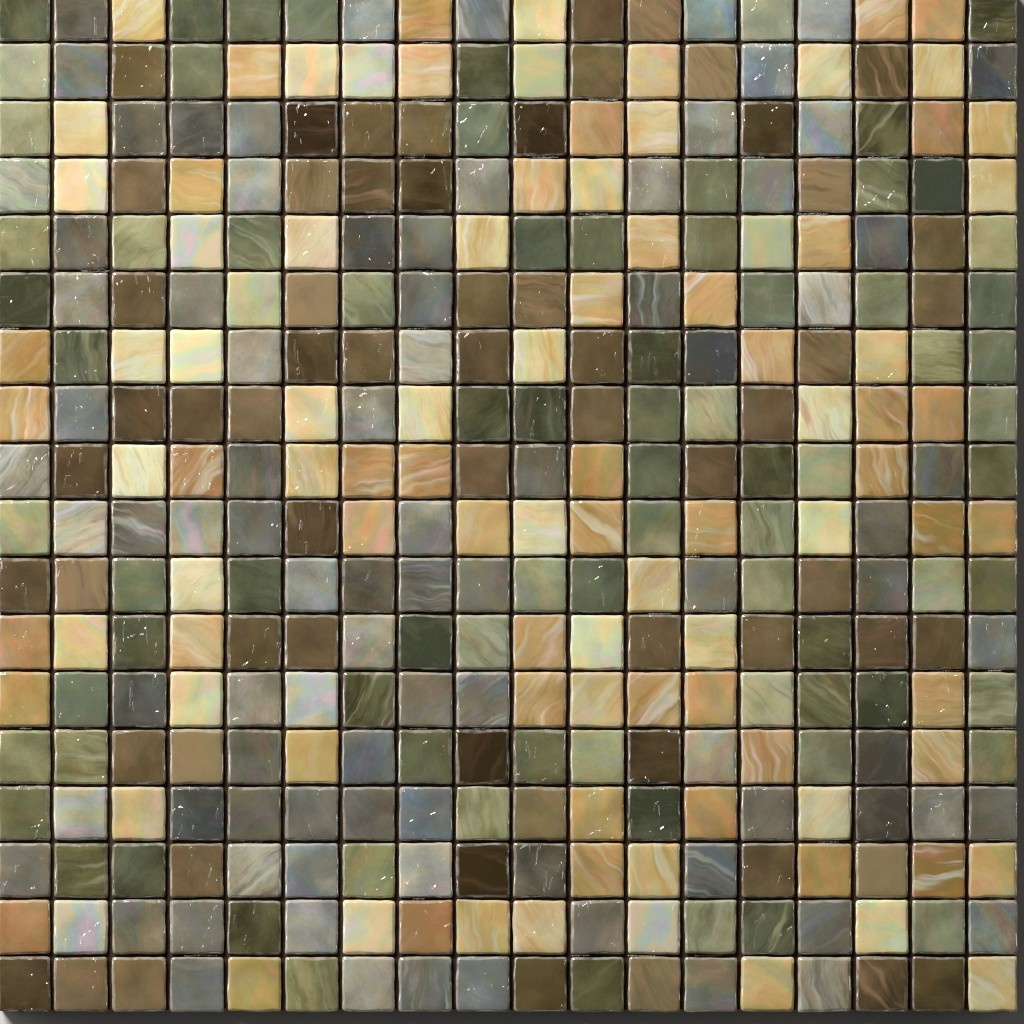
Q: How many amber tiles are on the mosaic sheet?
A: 90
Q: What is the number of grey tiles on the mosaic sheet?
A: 90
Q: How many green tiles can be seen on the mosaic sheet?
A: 83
